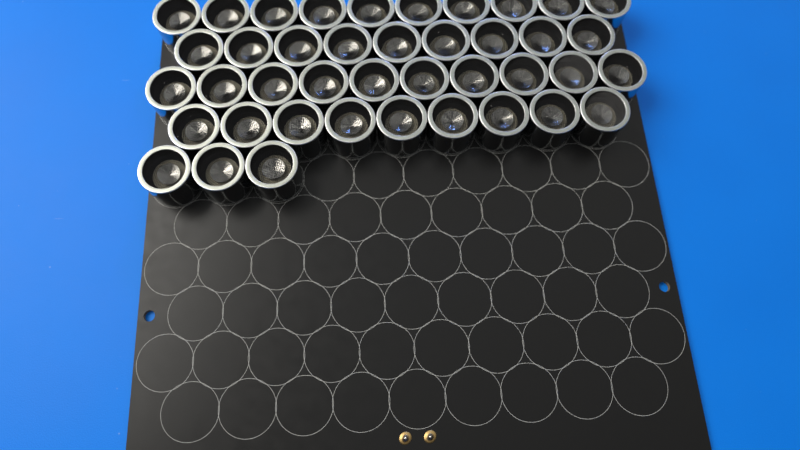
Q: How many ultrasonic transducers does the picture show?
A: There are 41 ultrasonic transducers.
